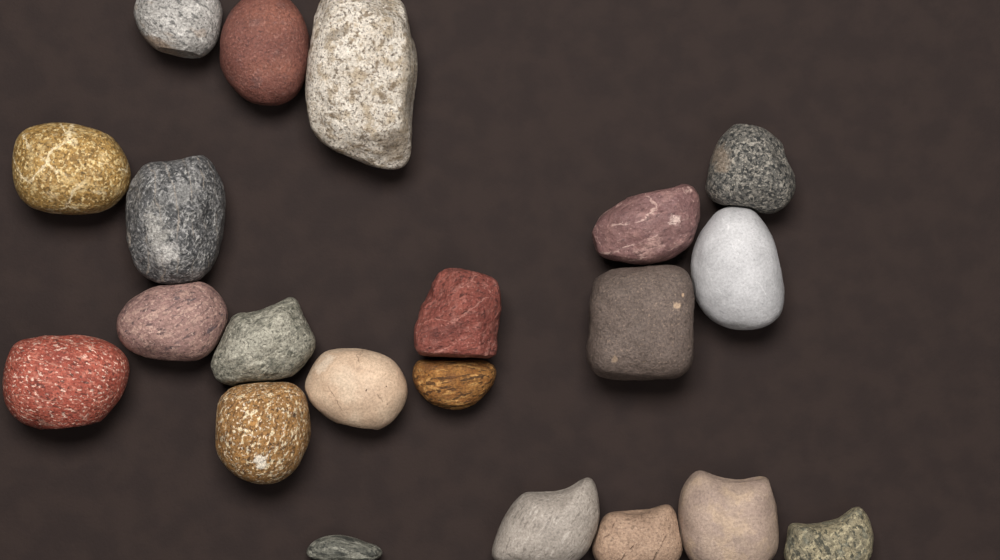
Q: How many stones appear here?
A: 21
